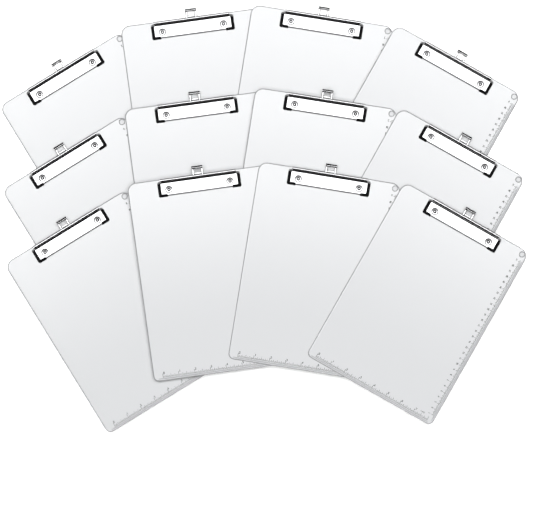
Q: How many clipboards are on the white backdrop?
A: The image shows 12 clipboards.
